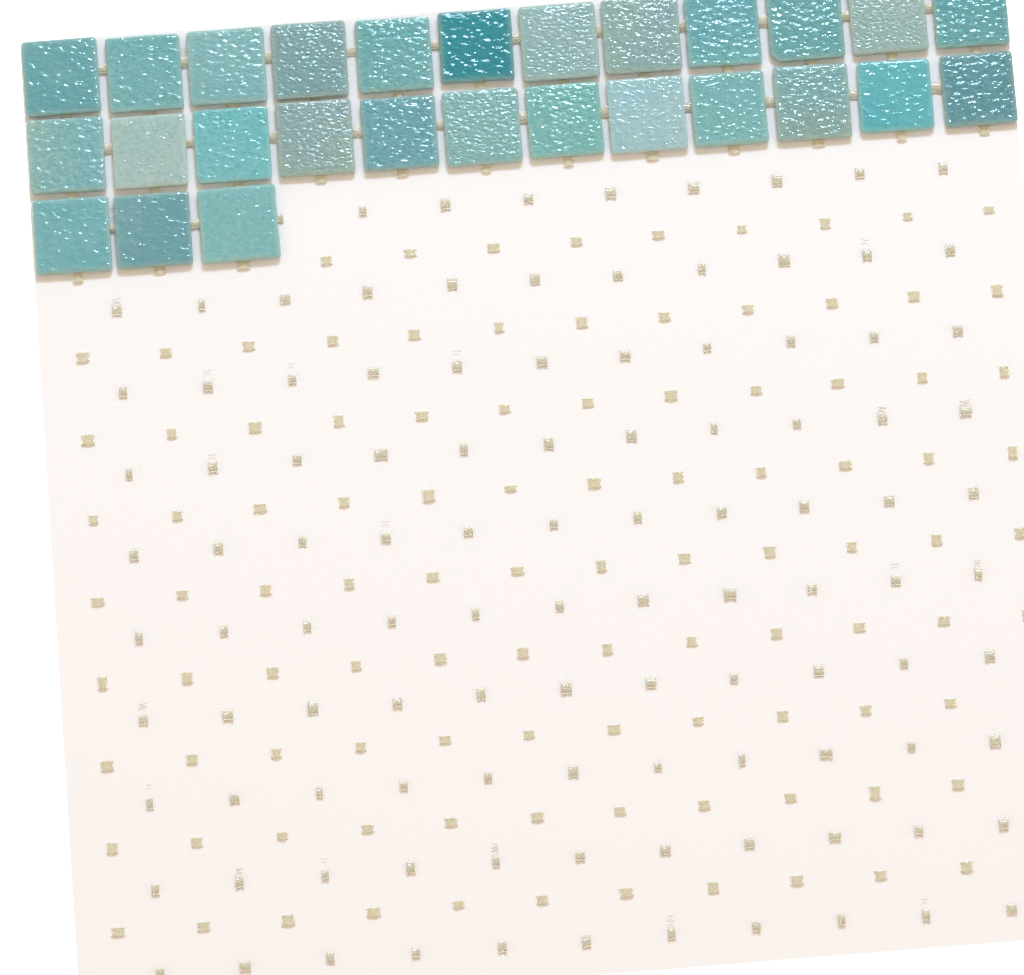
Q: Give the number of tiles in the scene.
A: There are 27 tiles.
